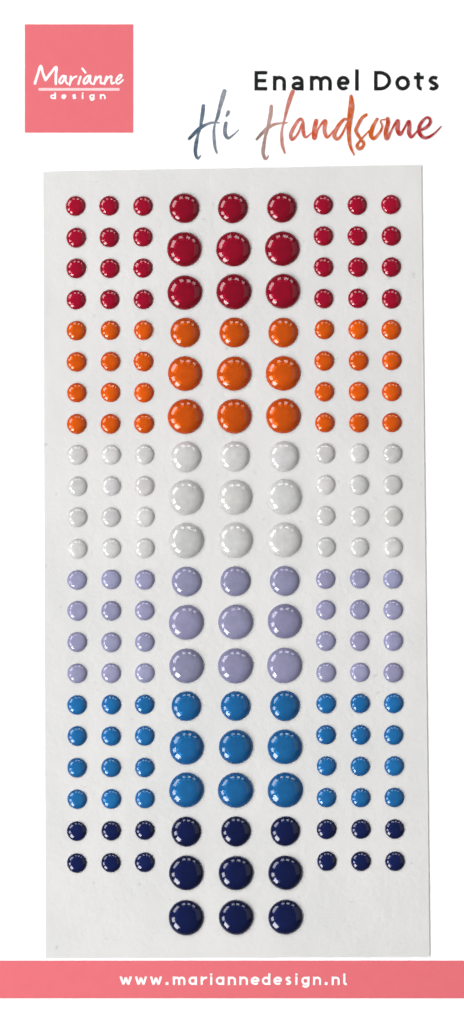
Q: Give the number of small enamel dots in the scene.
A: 132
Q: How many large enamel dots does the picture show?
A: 54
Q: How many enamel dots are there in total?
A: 186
